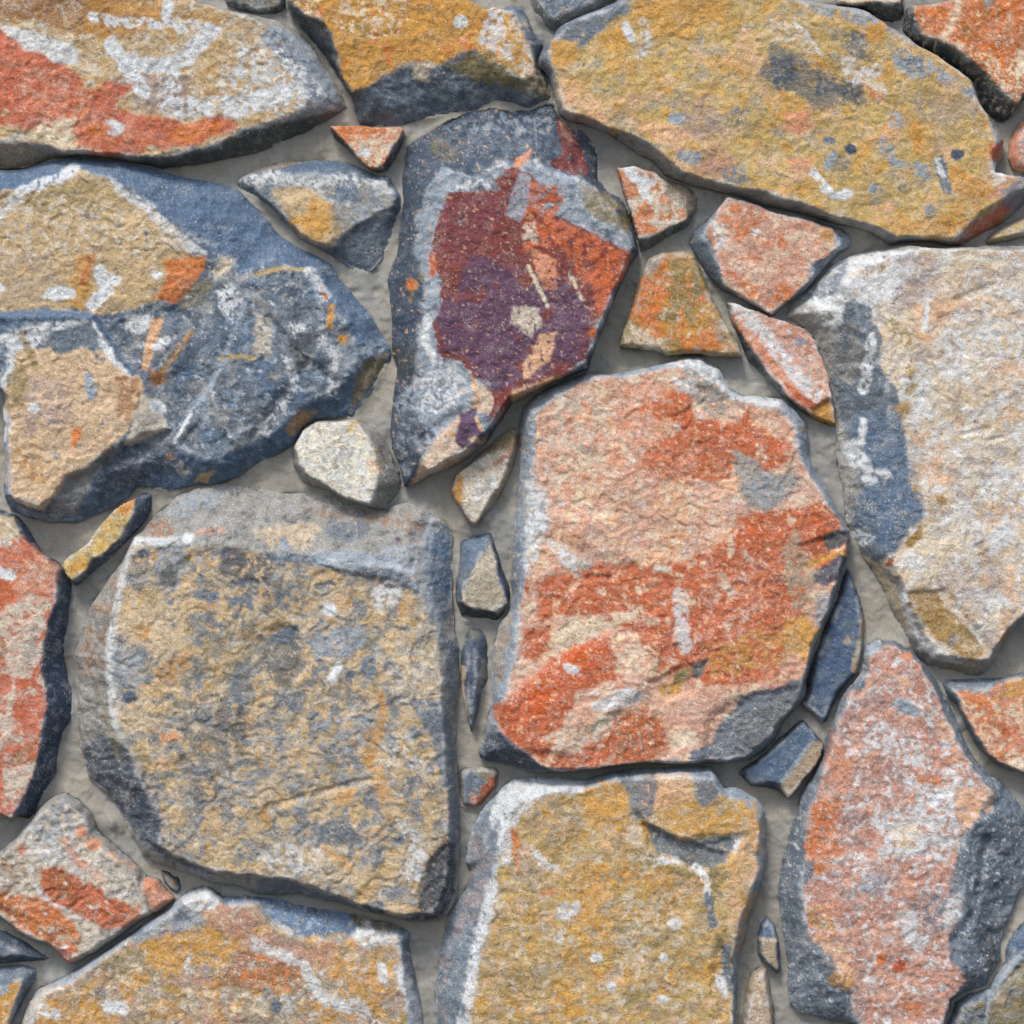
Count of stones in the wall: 40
